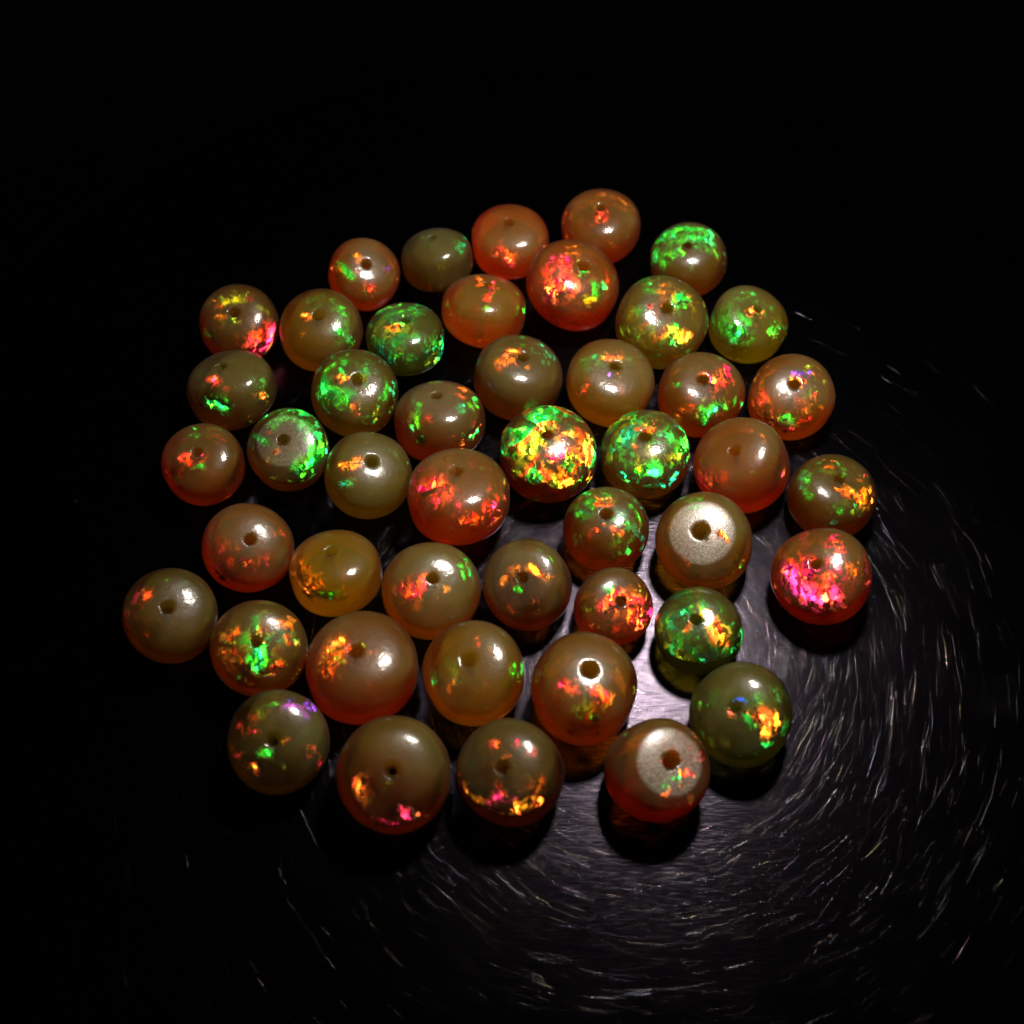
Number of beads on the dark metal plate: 46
